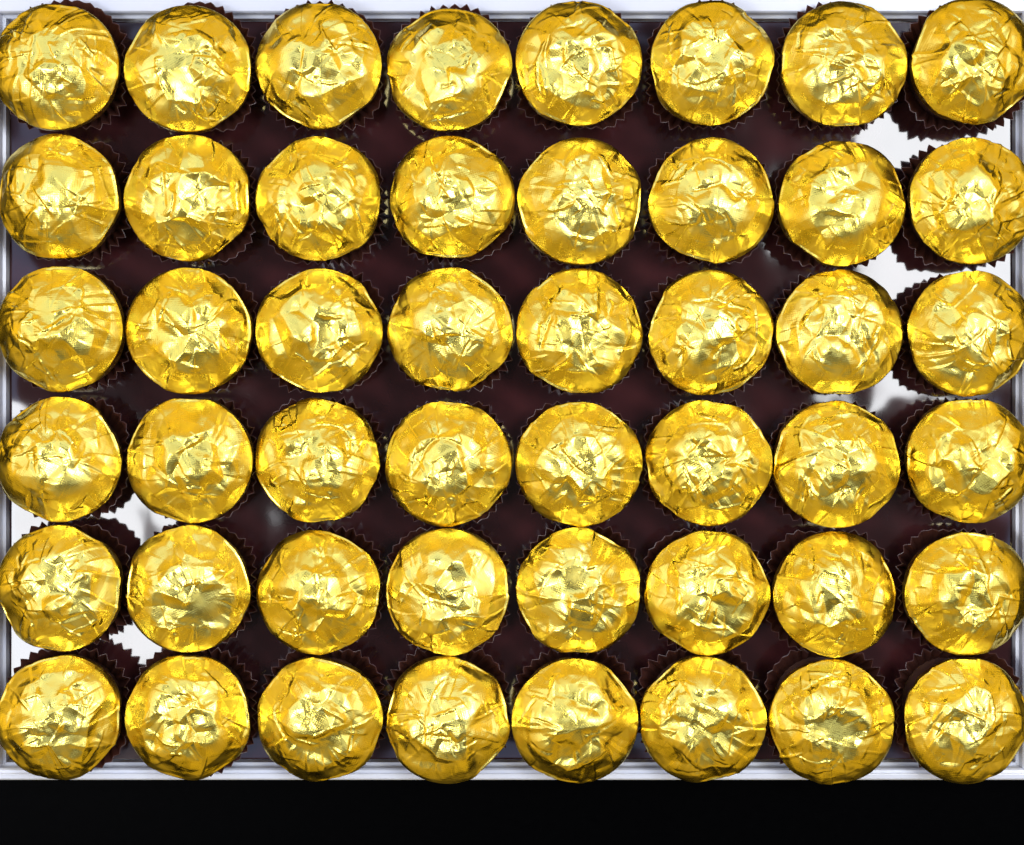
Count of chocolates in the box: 48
